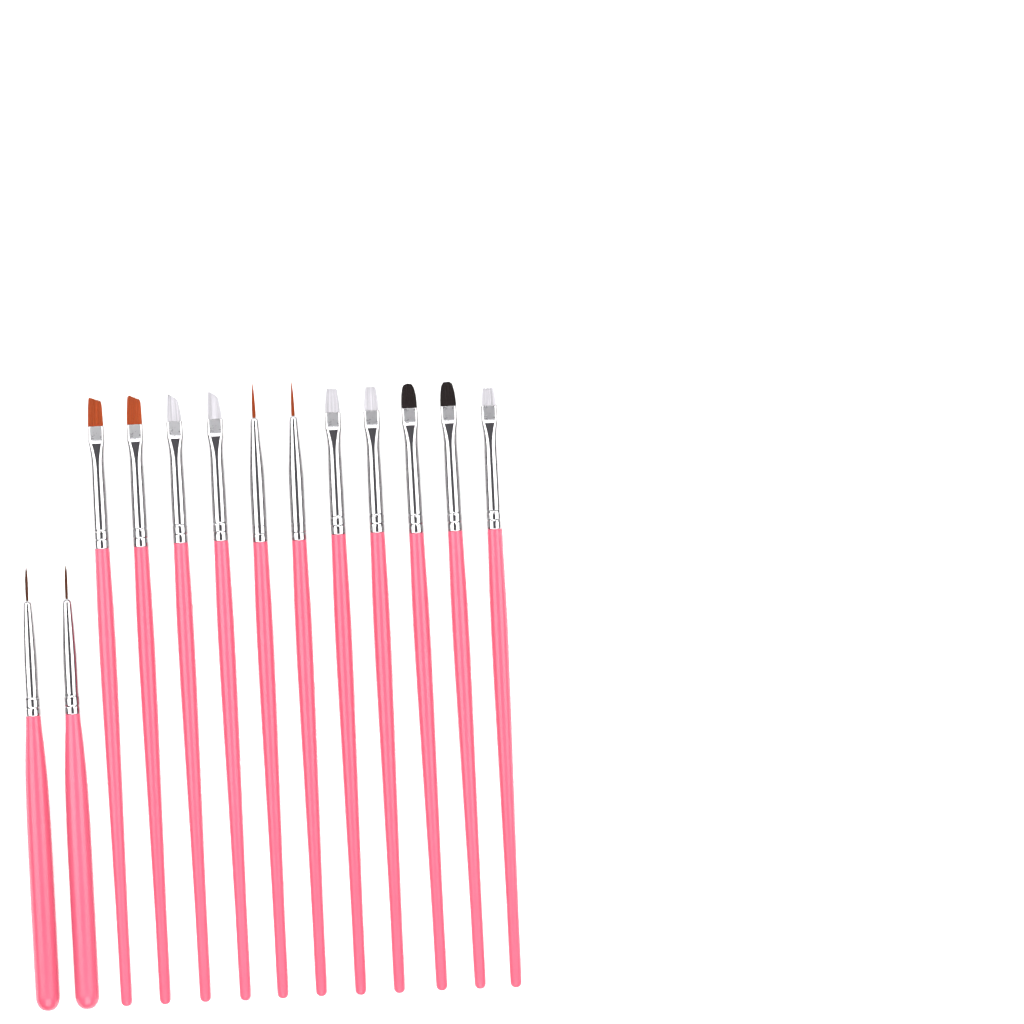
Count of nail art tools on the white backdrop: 13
